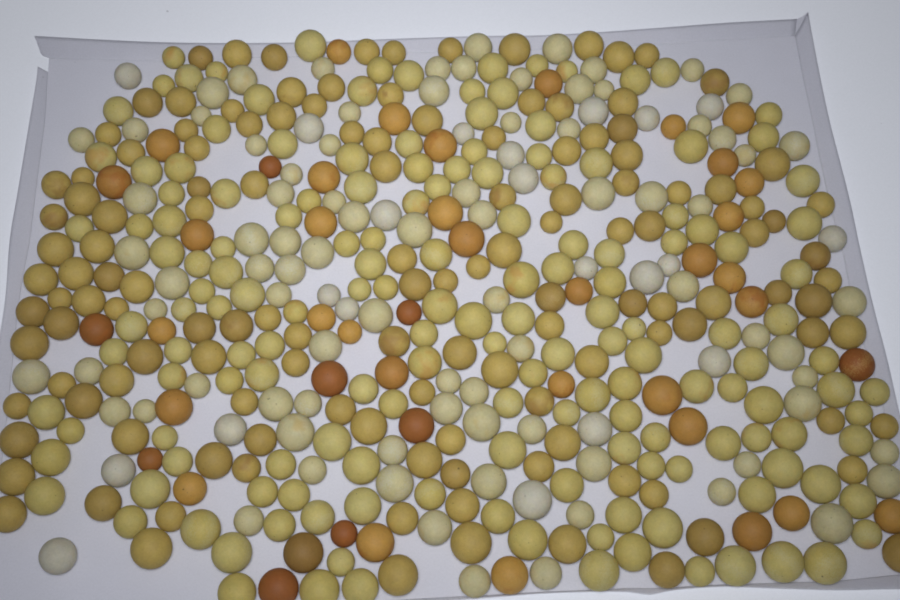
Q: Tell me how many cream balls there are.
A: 105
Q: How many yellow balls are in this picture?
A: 160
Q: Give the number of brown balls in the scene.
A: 136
